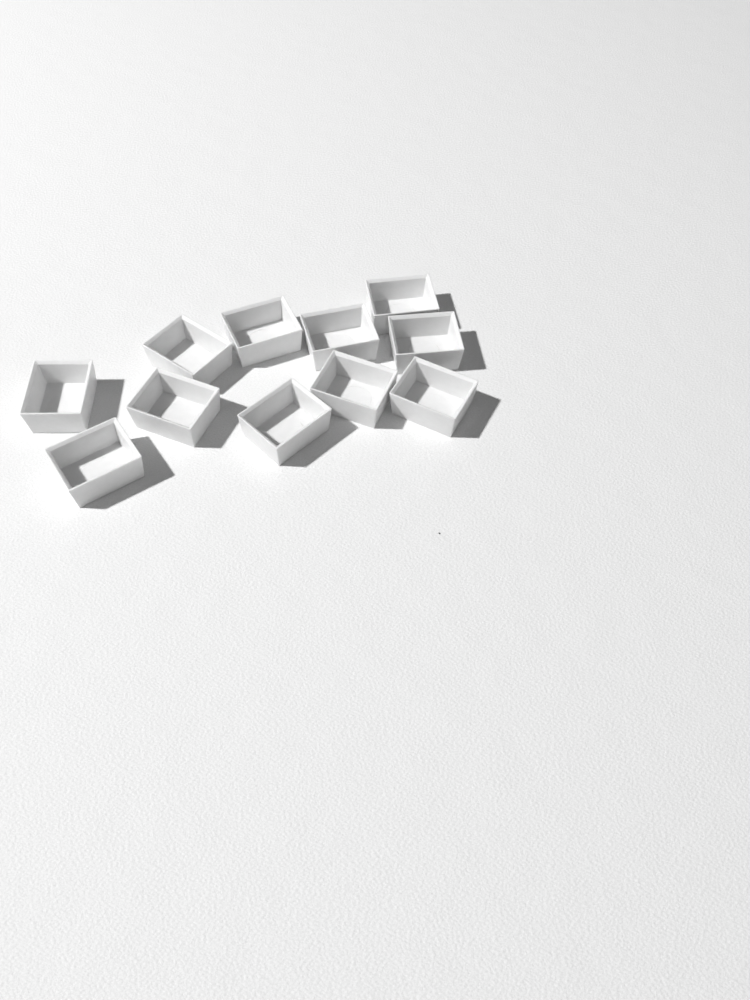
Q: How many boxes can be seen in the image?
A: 11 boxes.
